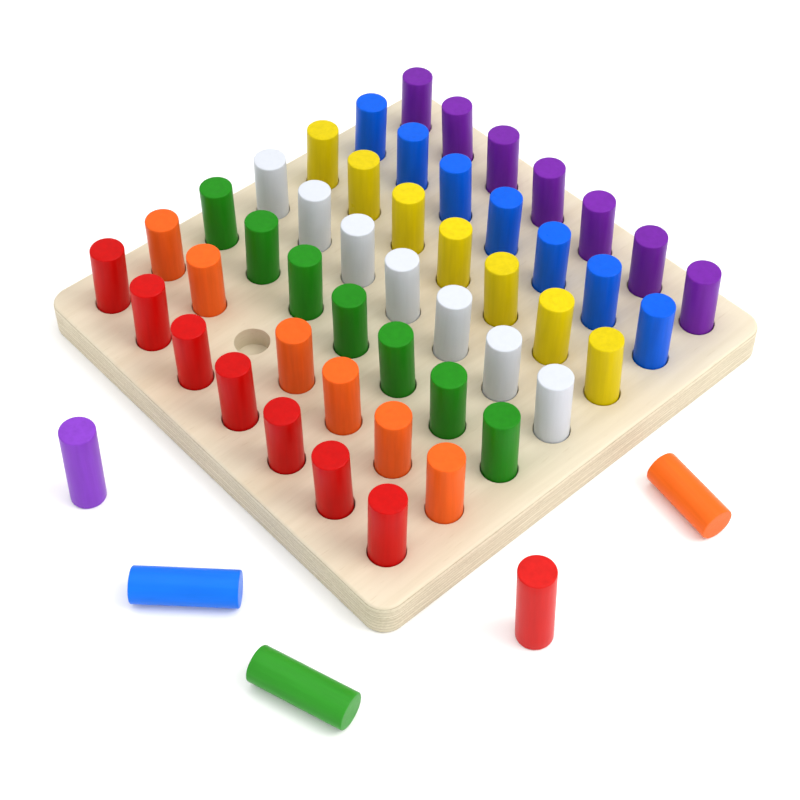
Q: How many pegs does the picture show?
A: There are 53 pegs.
